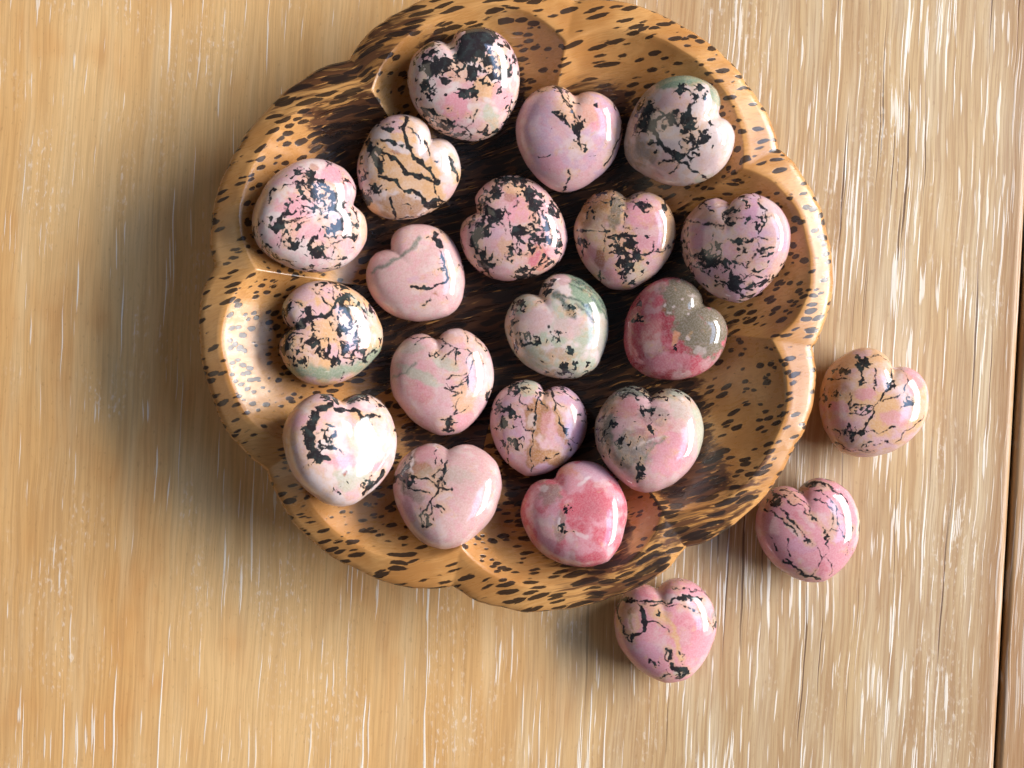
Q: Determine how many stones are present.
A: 21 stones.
